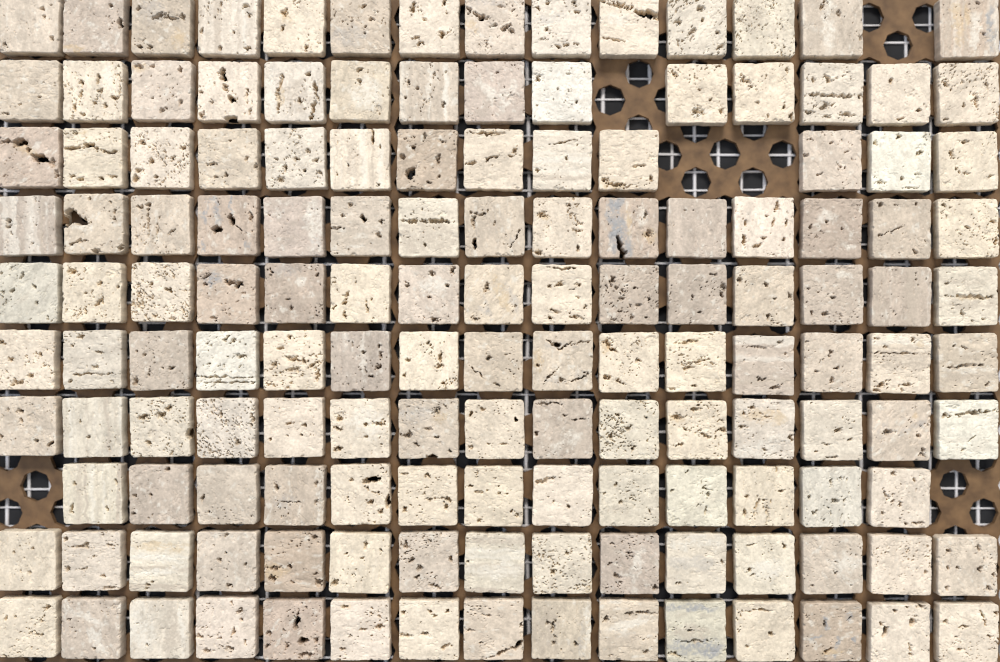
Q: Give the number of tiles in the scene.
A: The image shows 144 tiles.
